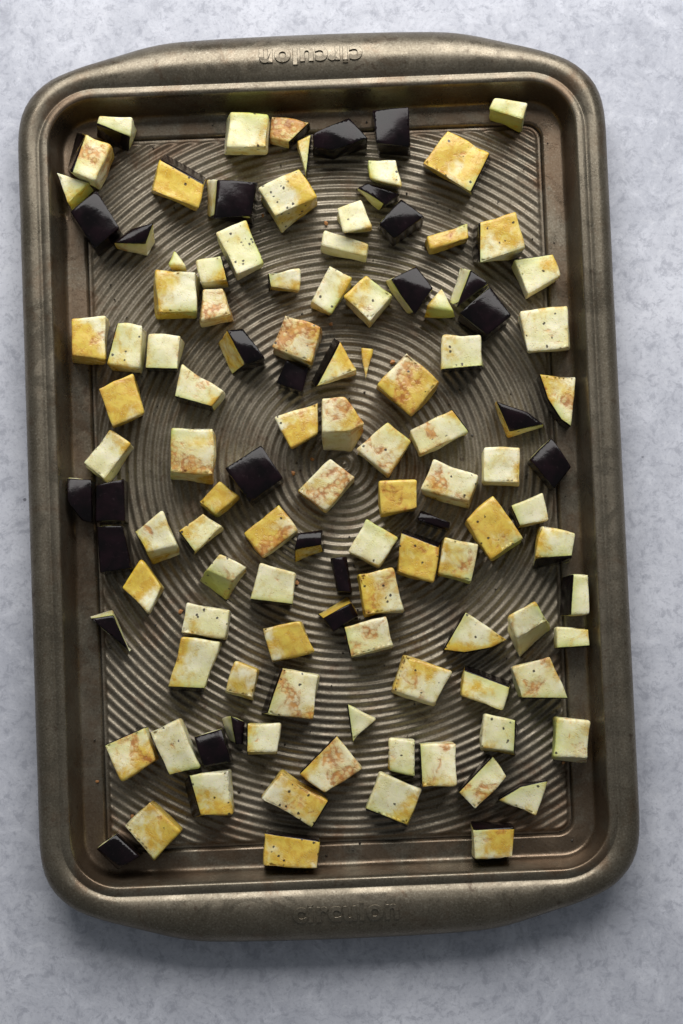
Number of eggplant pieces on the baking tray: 117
